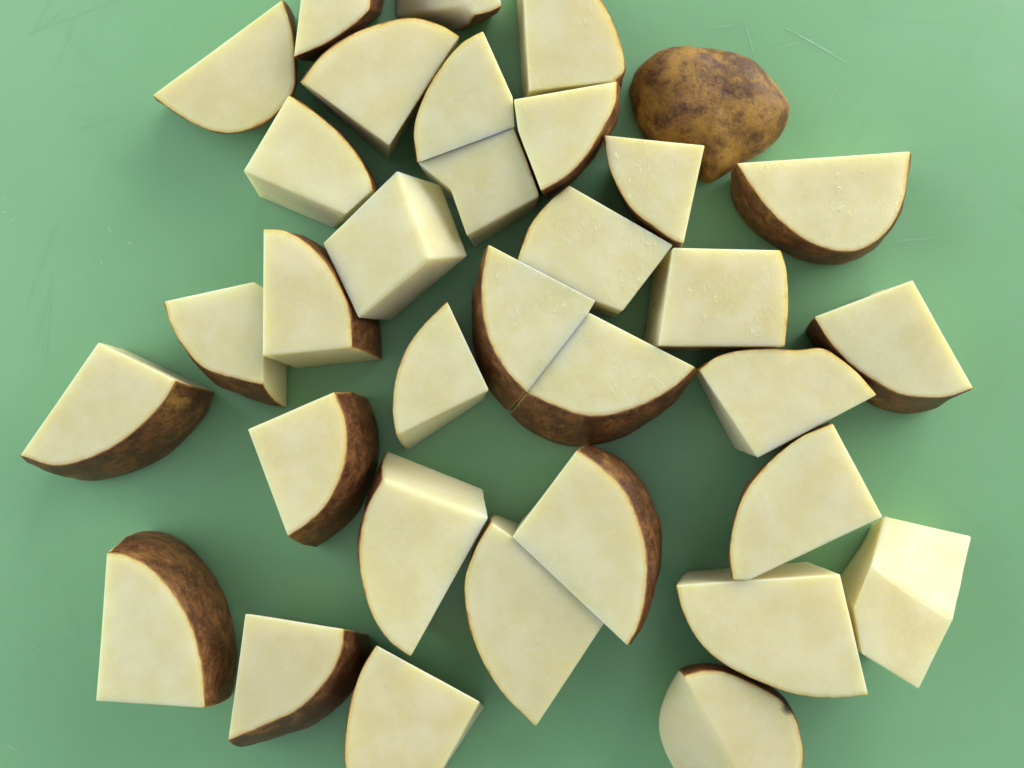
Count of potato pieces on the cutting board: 34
